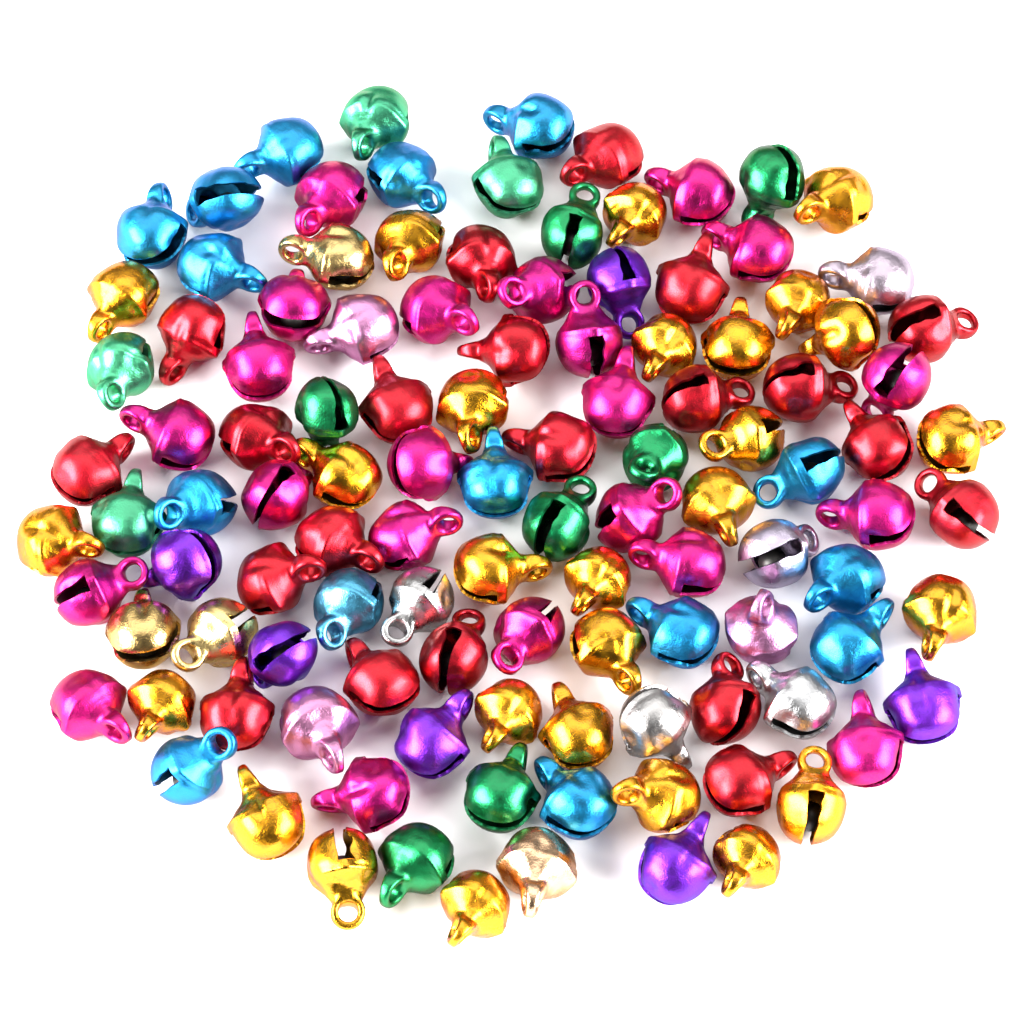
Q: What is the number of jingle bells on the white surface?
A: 114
